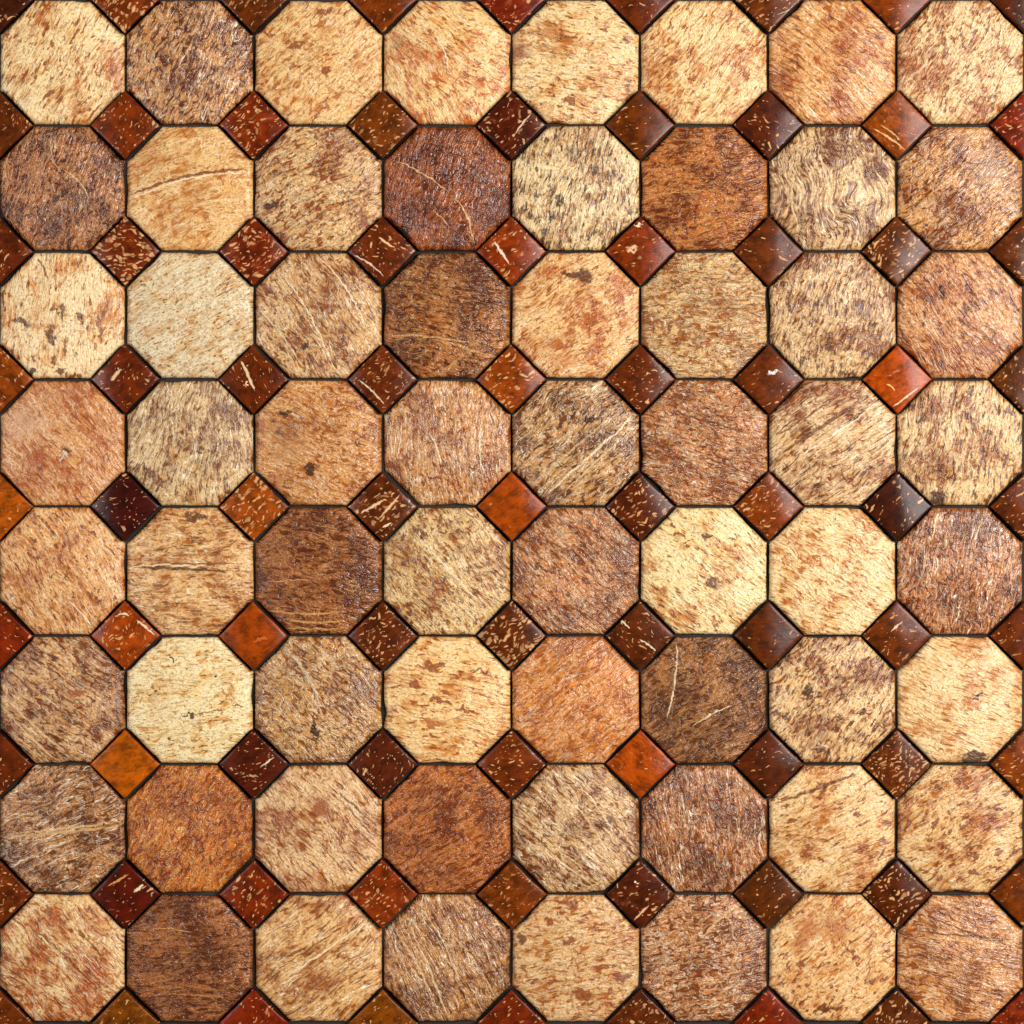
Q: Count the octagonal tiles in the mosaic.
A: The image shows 64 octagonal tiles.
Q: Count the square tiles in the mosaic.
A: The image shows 81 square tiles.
